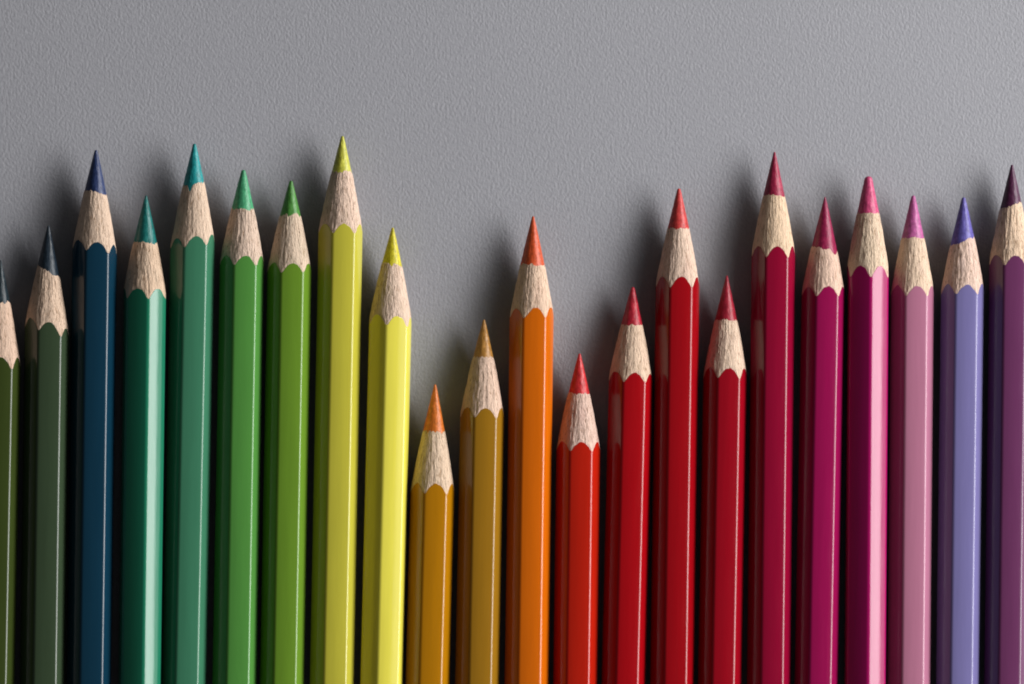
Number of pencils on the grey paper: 22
